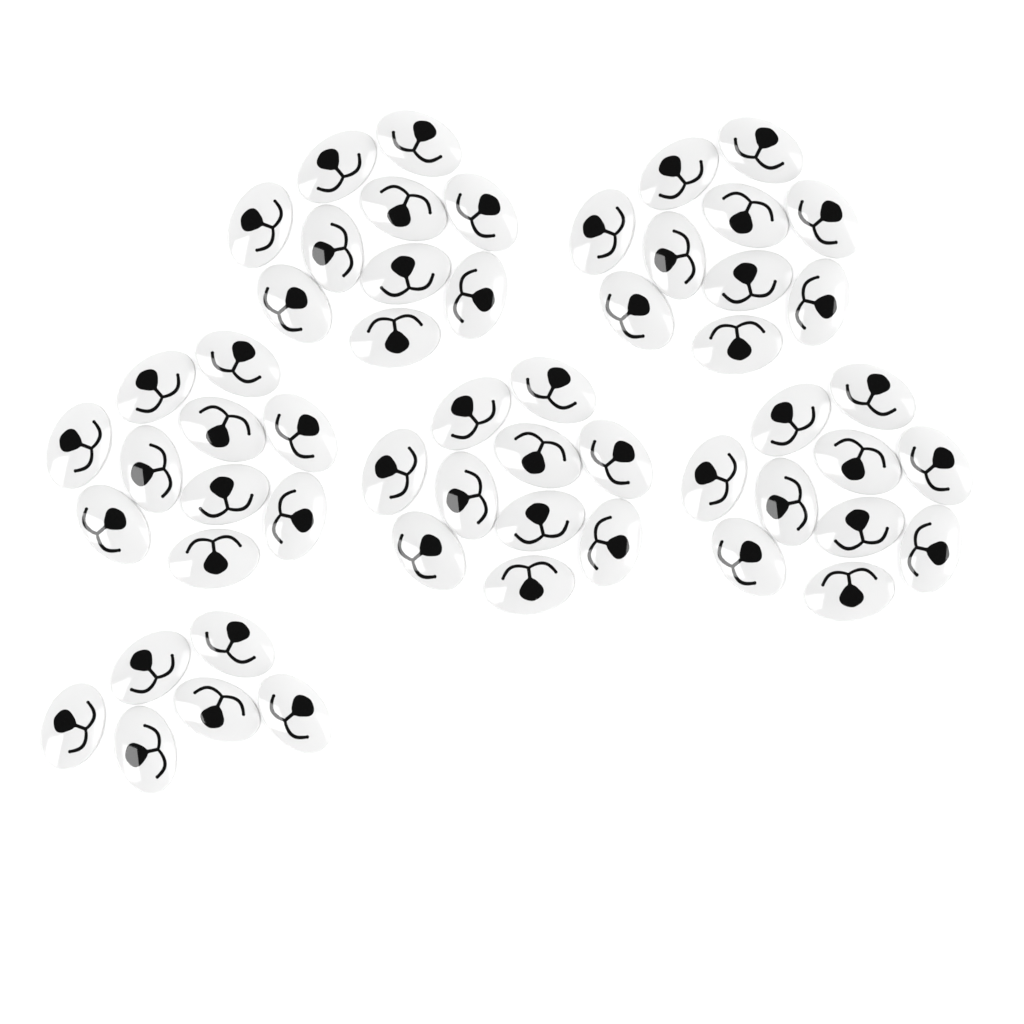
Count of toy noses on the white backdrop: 56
